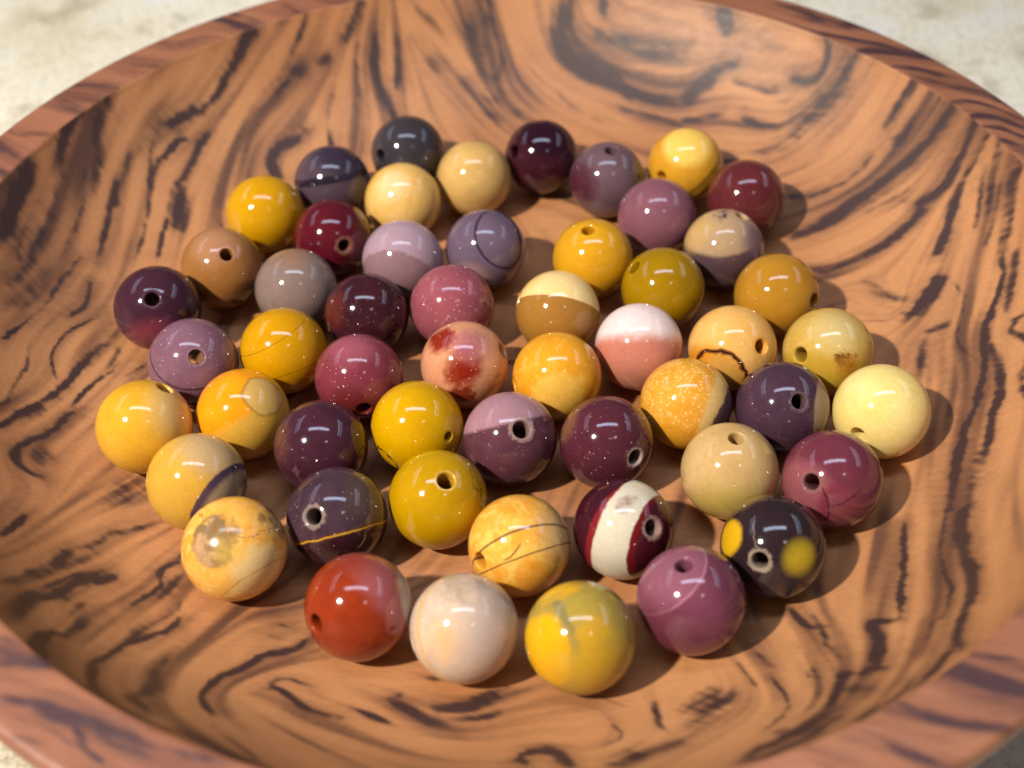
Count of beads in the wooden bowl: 53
